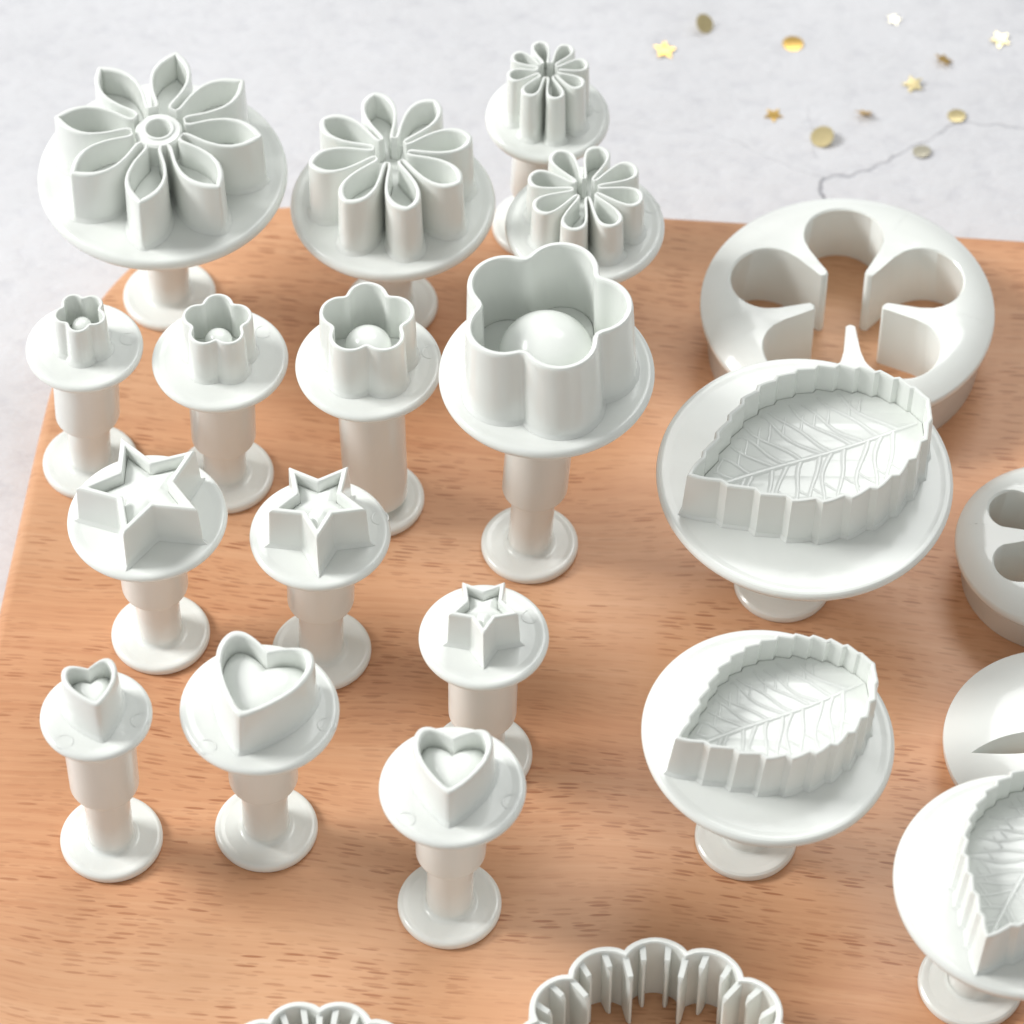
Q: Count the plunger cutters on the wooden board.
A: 17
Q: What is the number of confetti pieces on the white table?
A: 12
